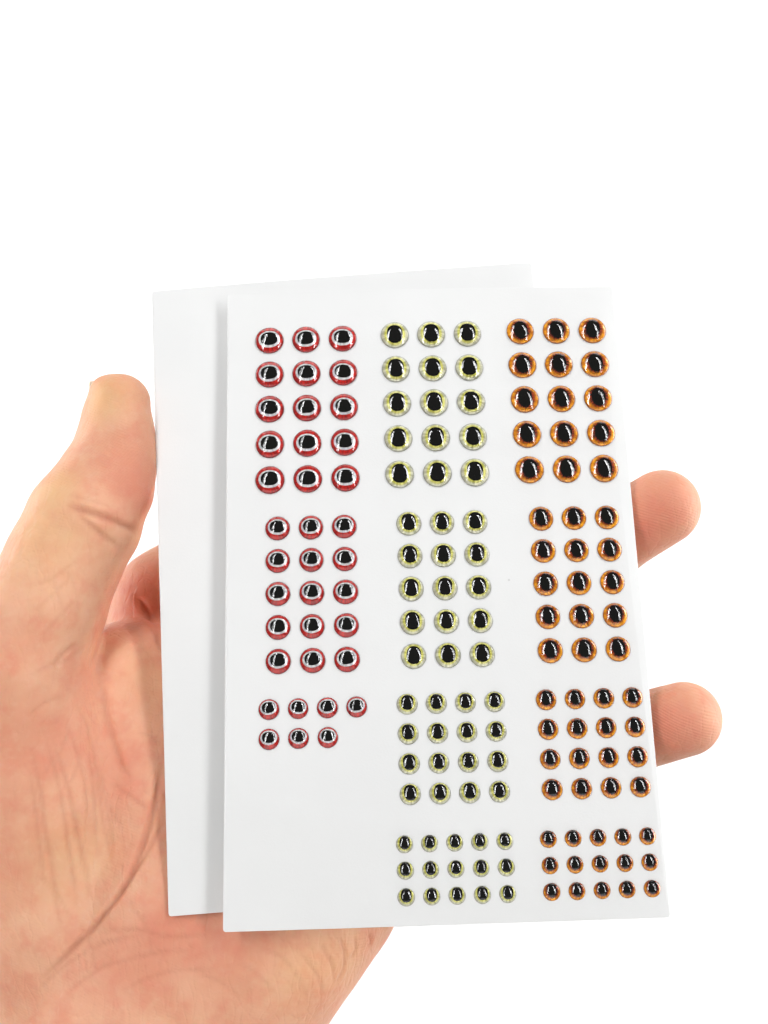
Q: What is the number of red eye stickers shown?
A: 37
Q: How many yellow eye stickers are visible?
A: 61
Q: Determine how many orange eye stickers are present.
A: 61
